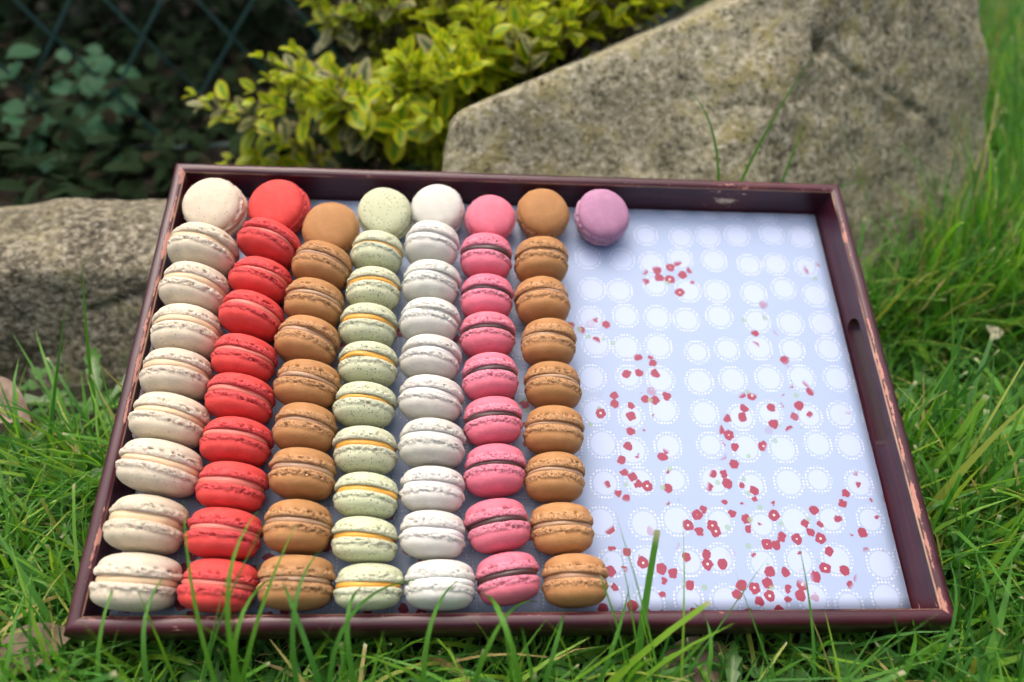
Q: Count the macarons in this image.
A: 67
